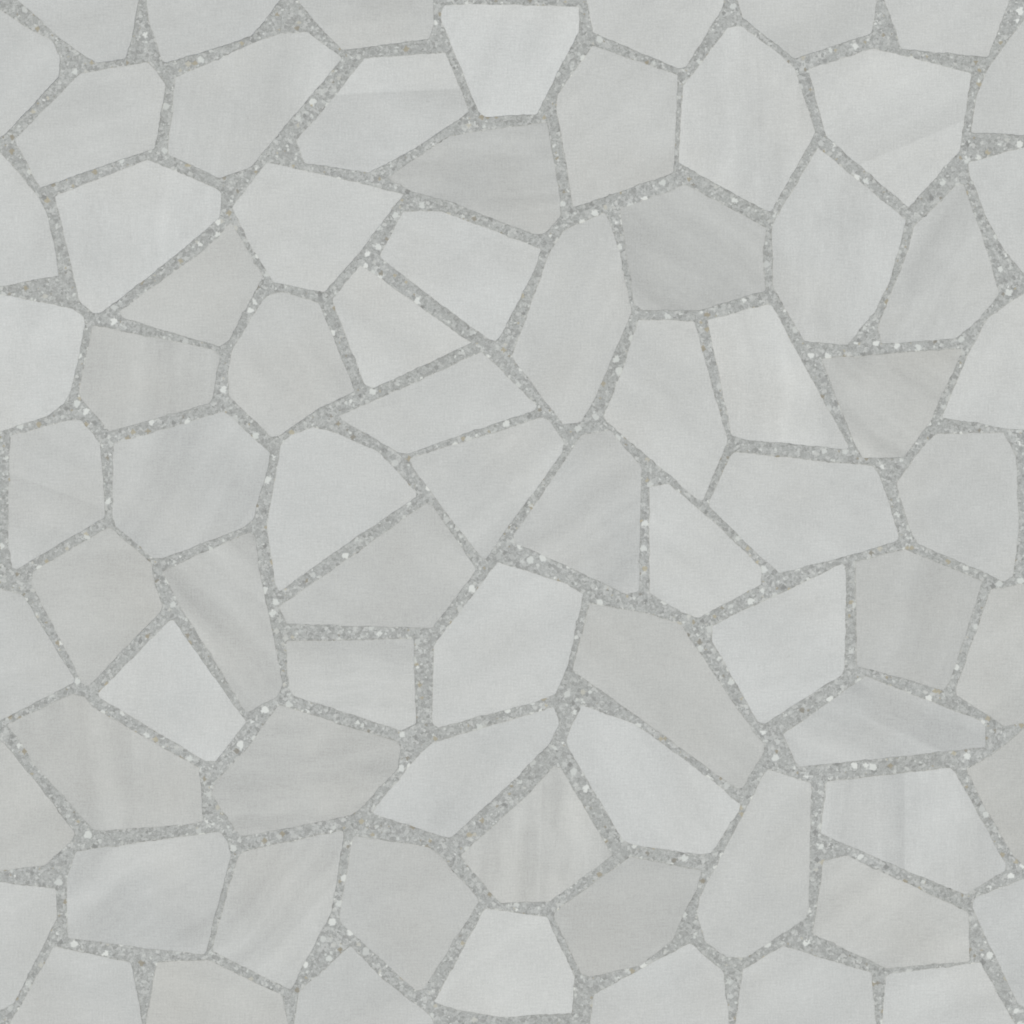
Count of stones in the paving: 78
